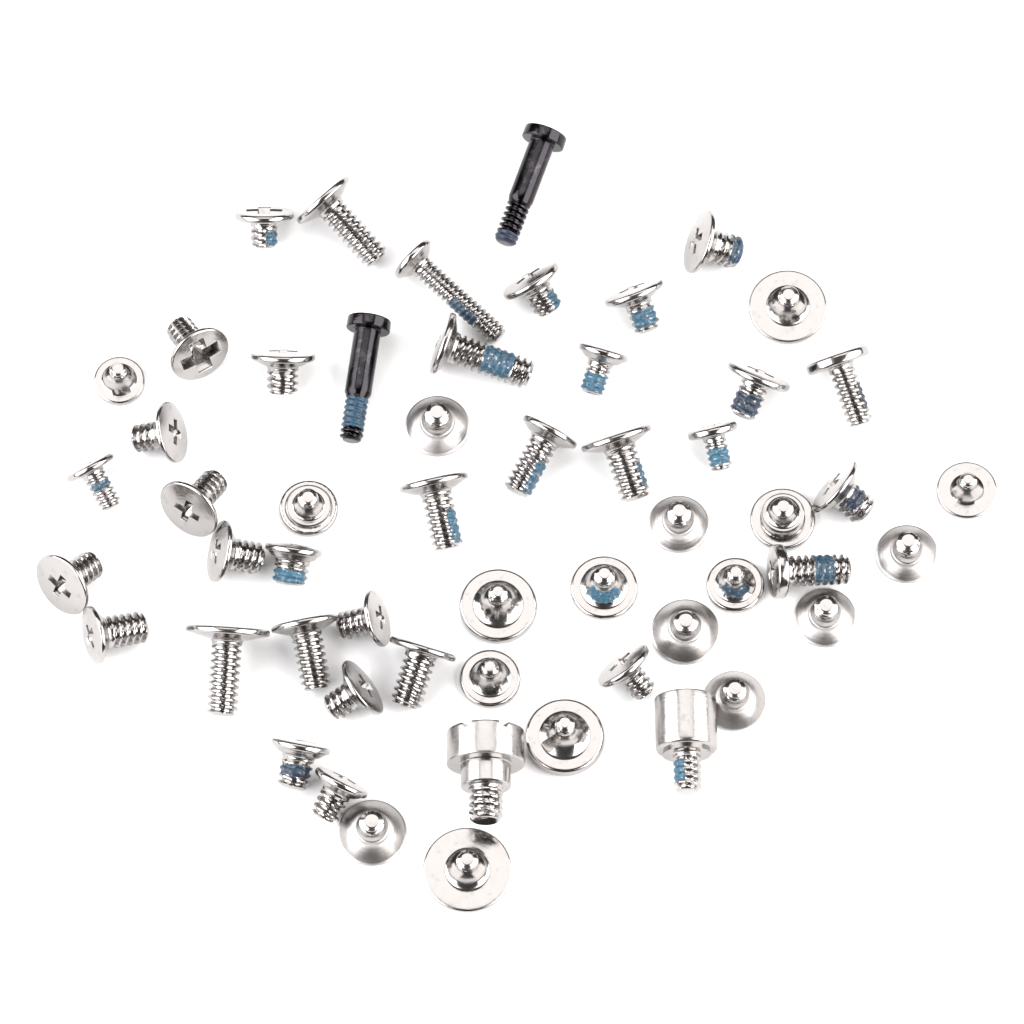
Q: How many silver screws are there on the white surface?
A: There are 53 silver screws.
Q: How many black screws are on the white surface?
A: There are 2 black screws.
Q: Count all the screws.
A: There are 55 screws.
